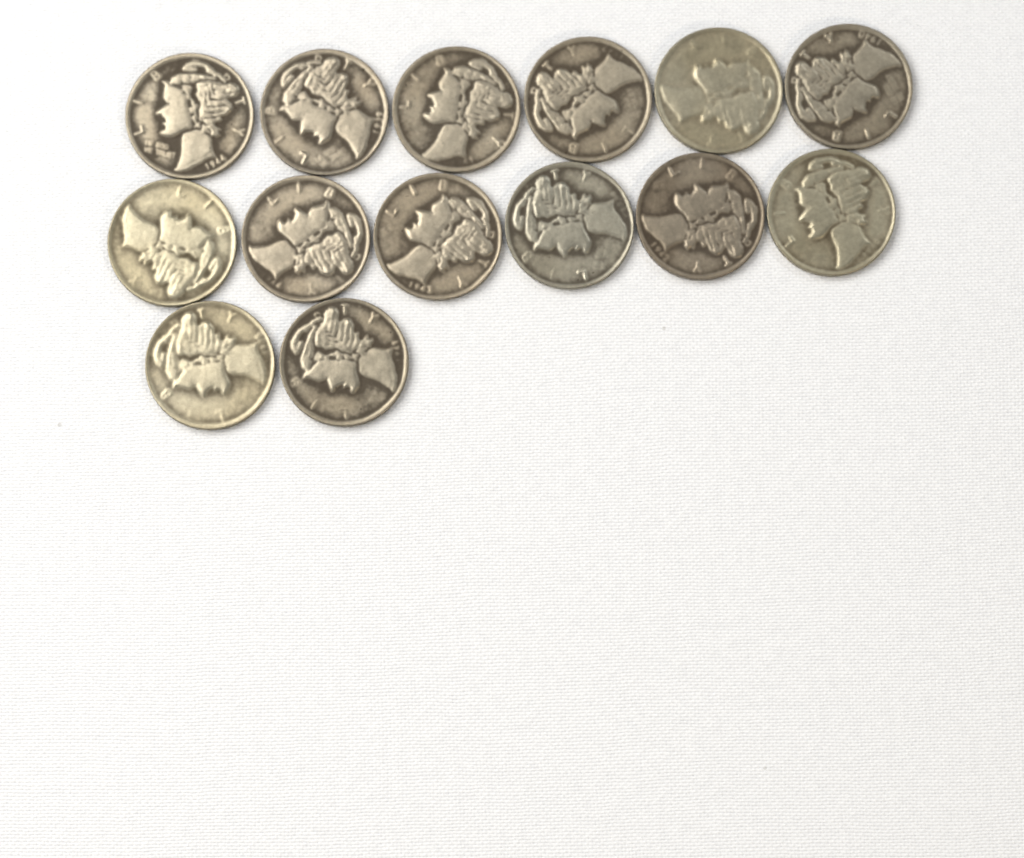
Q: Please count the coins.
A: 14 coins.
